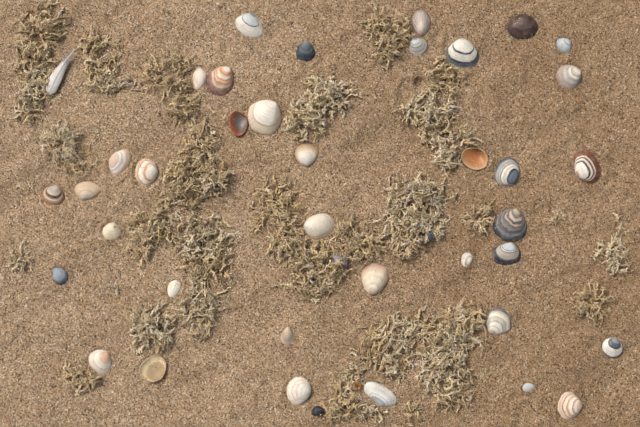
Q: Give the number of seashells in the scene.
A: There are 37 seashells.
